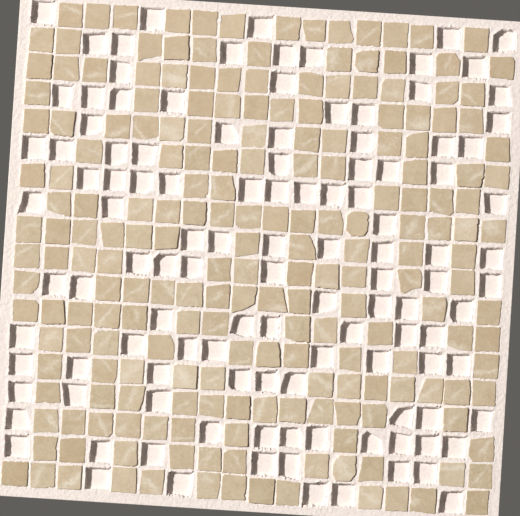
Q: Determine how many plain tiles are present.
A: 78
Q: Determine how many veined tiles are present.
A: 129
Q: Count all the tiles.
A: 207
